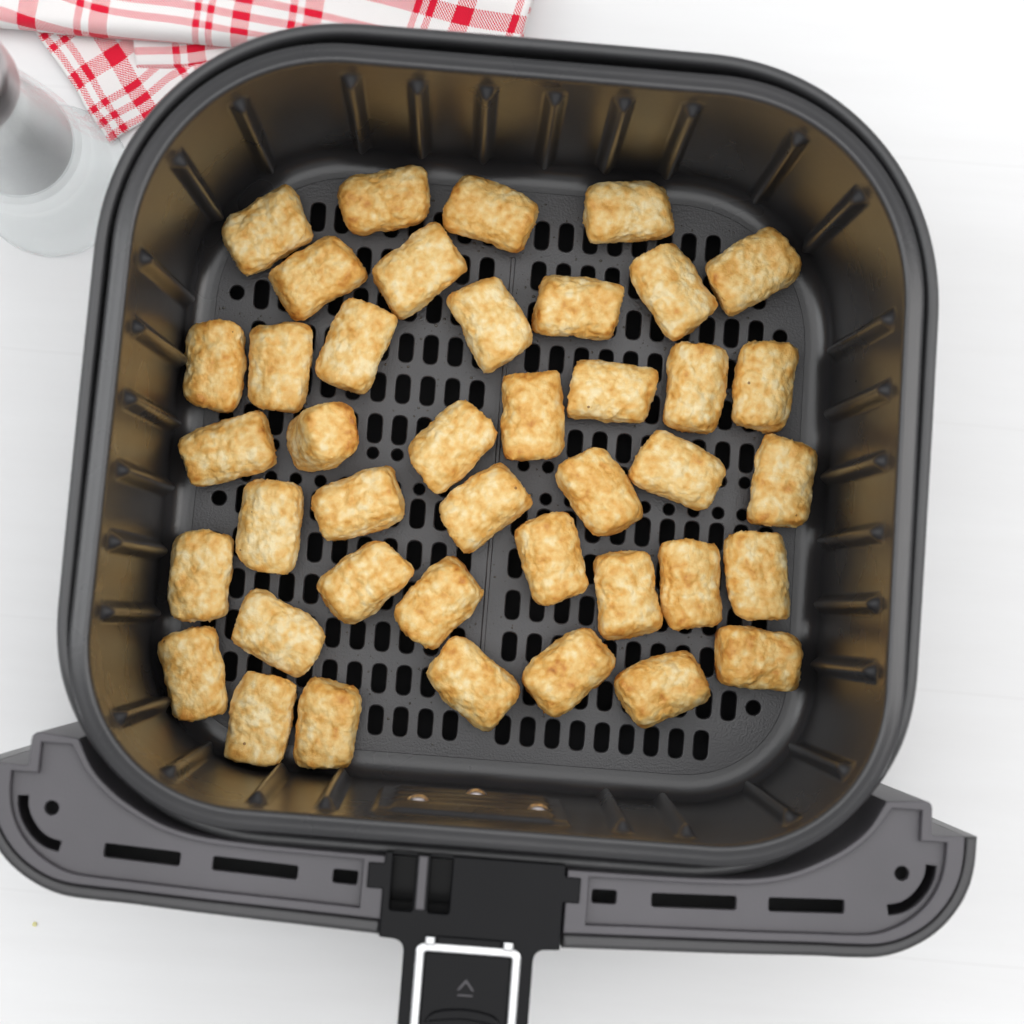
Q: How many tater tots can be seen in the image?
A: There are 41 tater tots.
